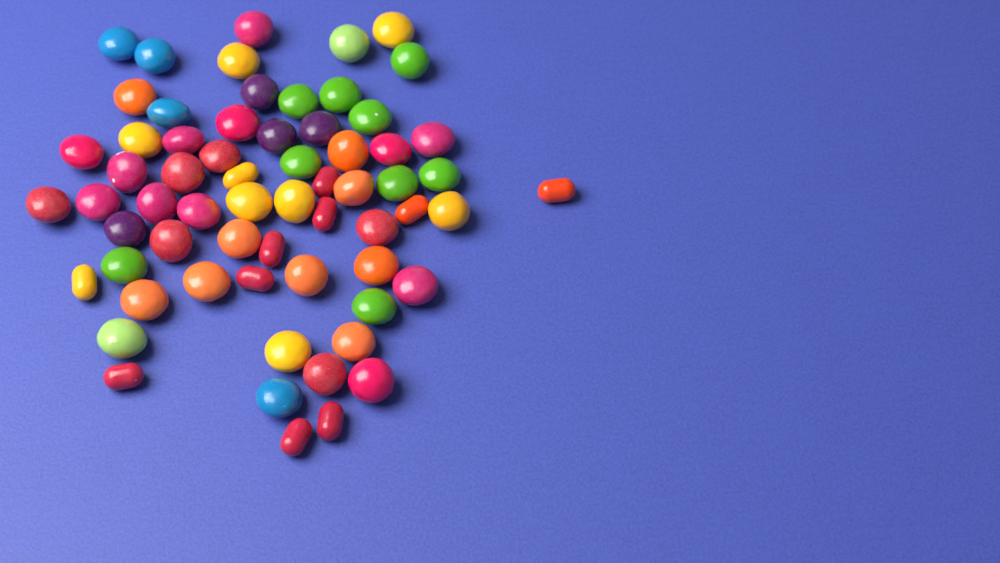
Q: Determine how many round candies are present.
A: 53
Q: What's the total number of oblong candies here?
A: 11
